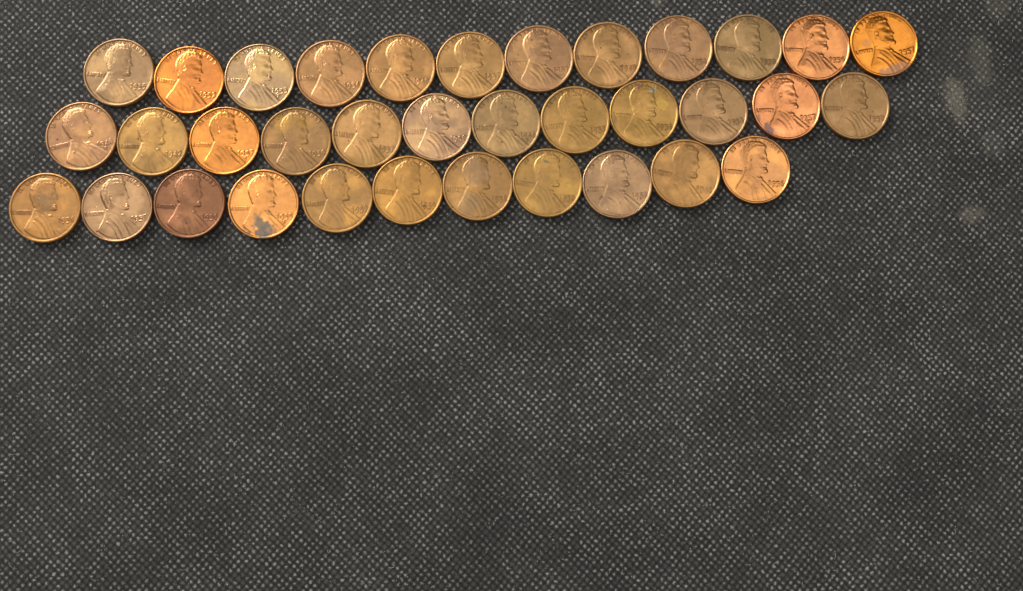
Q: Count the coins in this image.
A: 35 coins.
